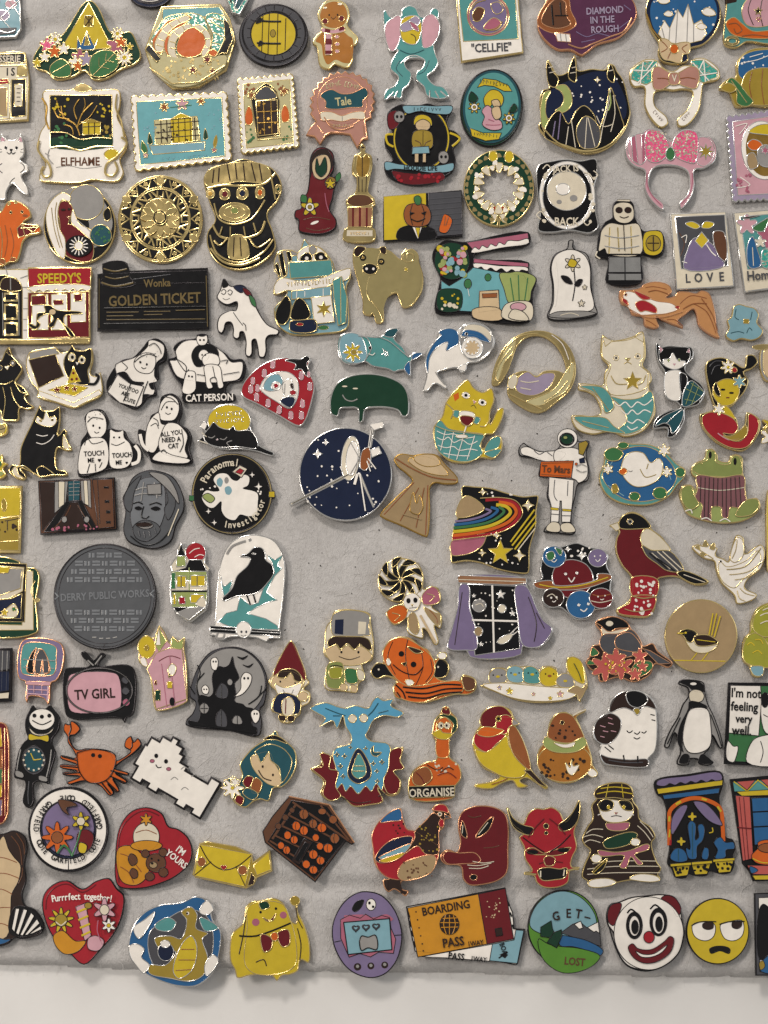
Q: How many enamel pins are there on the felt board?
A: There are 131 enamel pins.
